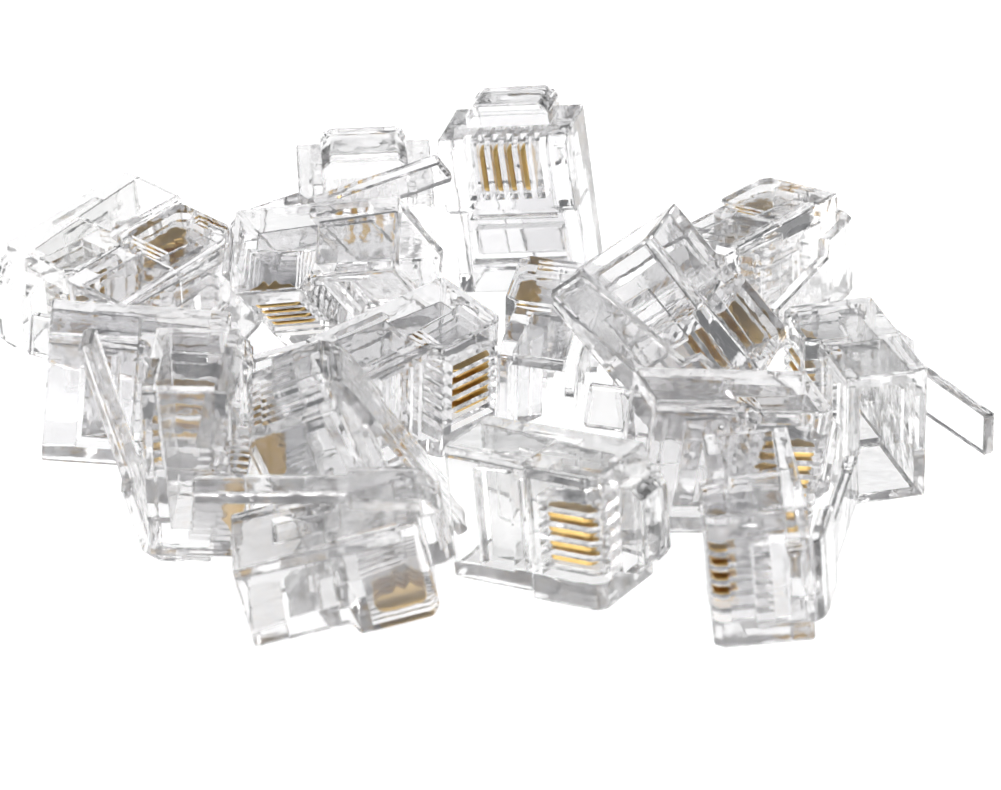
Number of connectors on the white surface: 17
